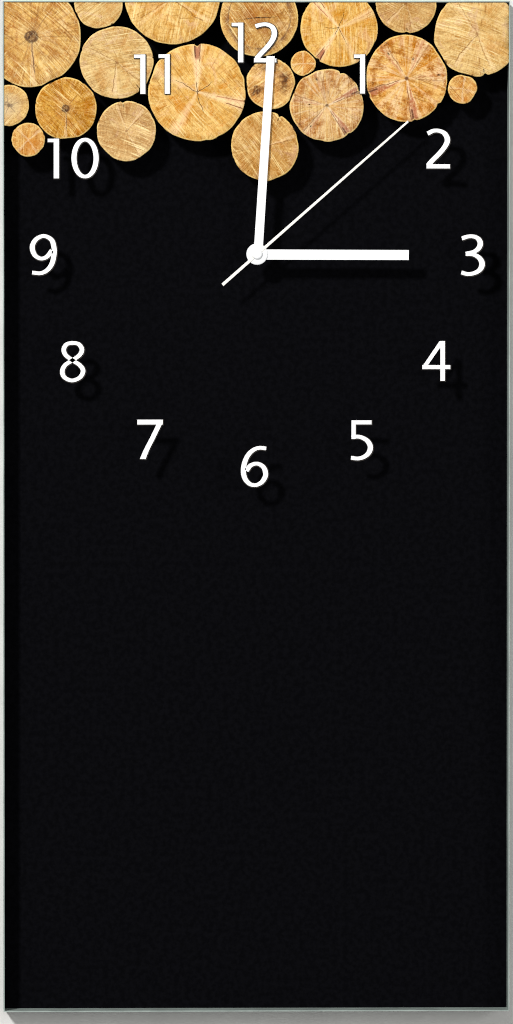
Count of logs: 19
